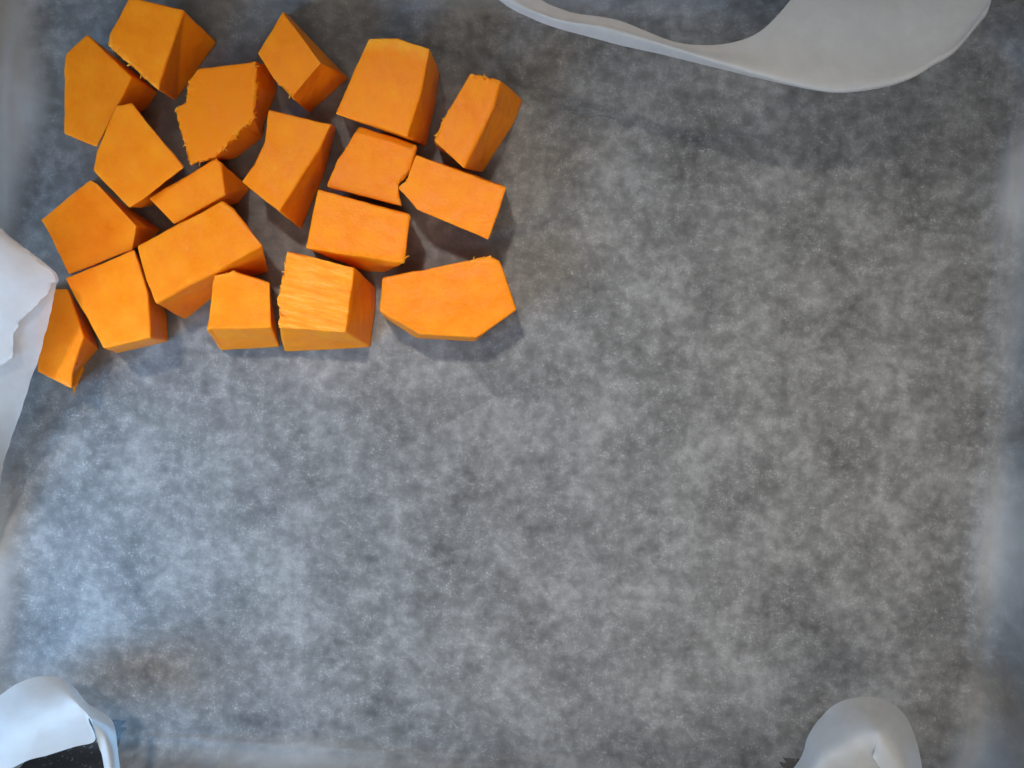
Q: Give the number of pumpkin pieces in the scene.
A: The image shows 19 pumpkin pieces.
